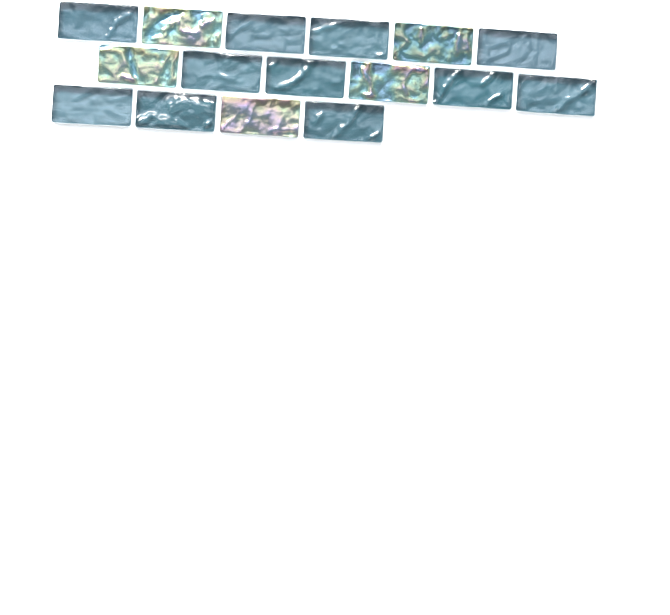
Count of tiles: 16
